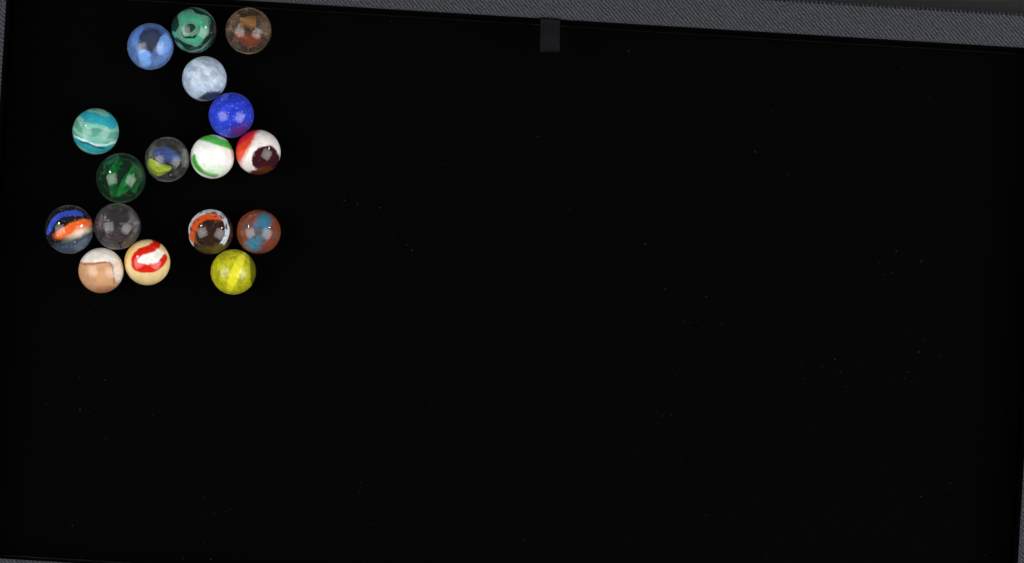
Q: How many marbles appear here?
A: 17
